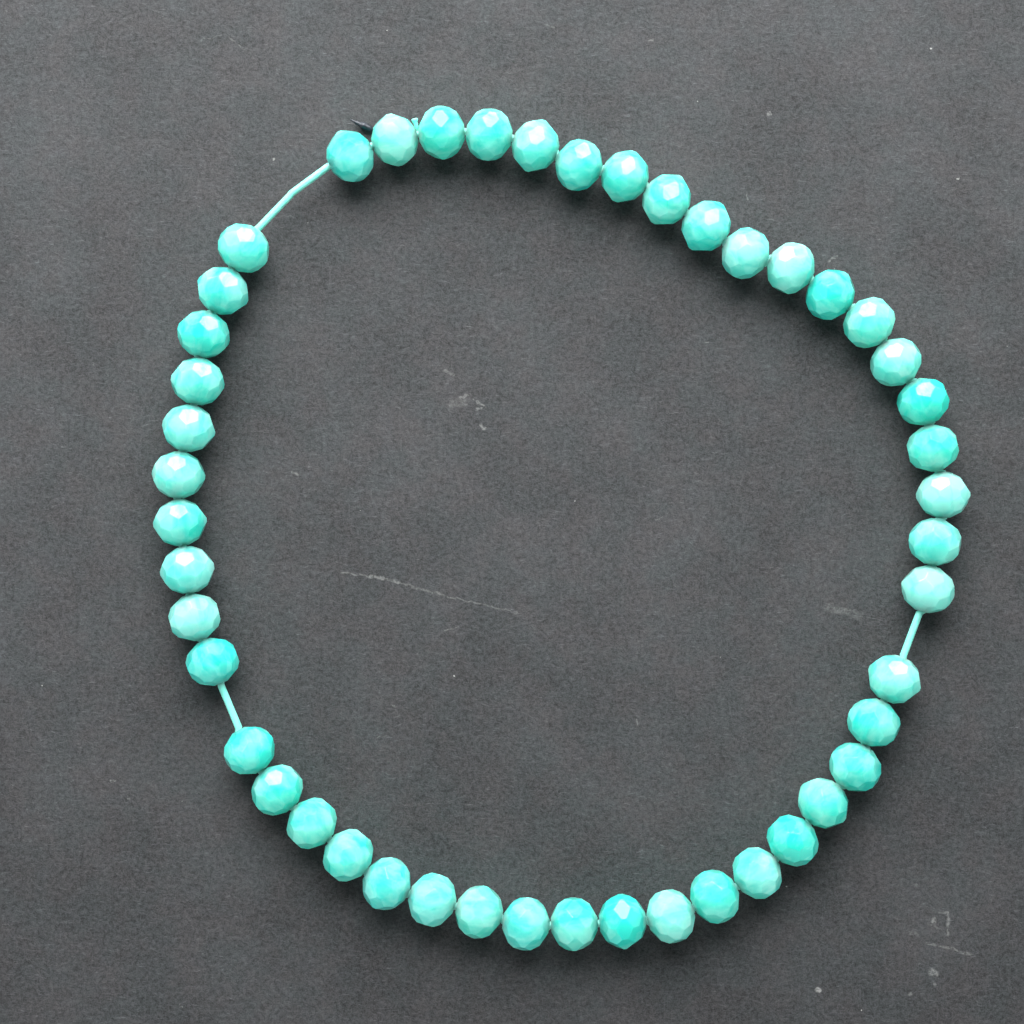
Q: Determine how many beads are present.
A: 47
